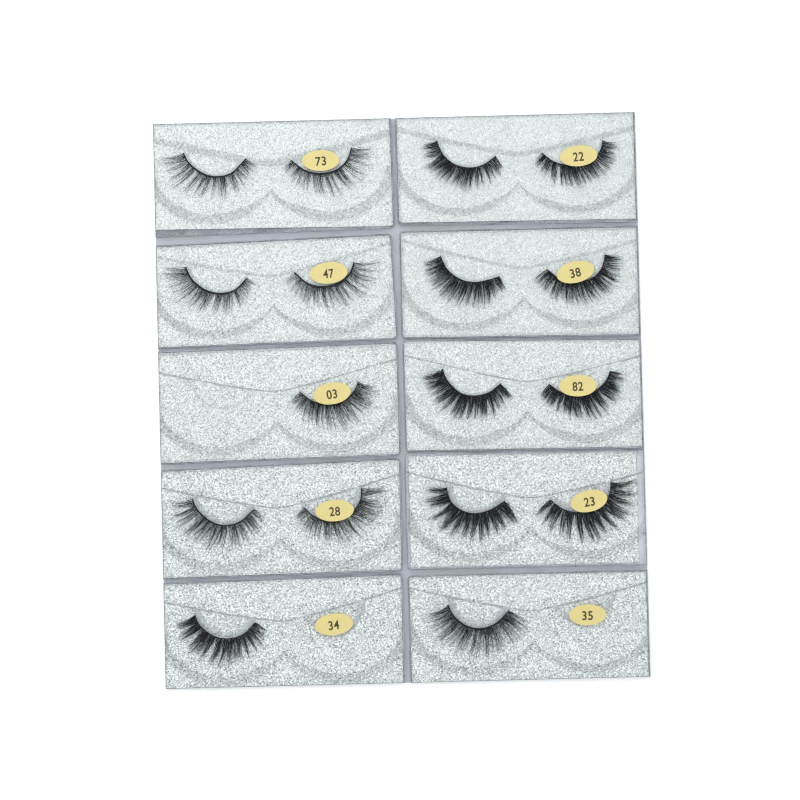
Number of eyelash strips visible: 17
